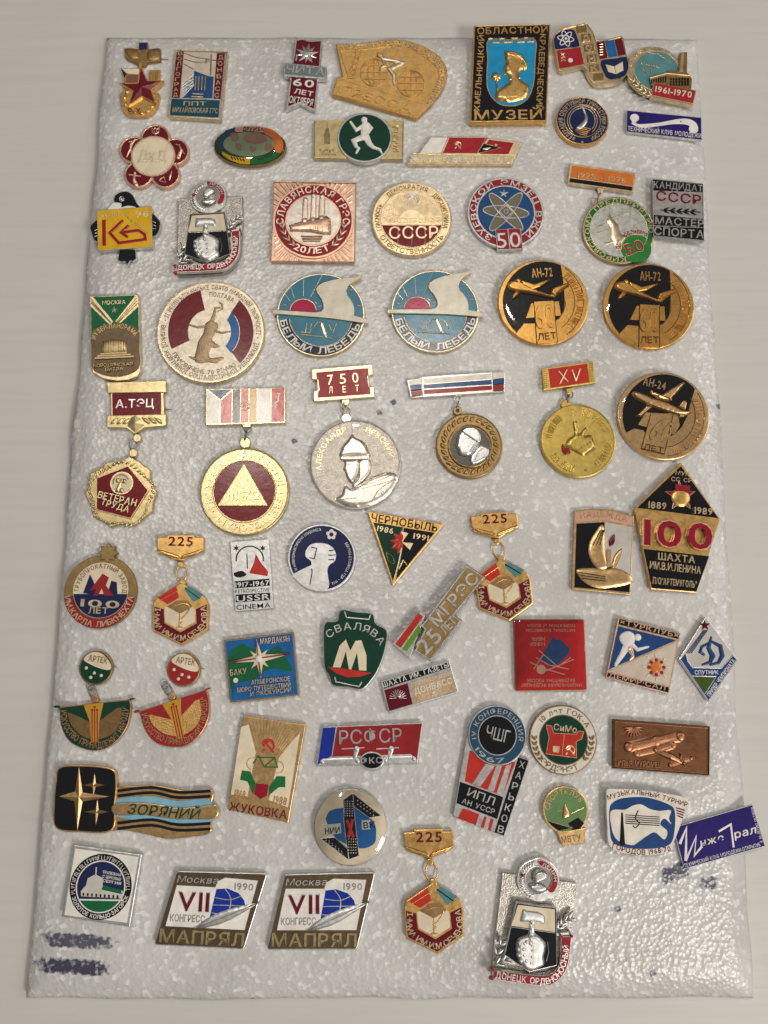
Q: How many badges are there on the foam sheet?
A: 64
